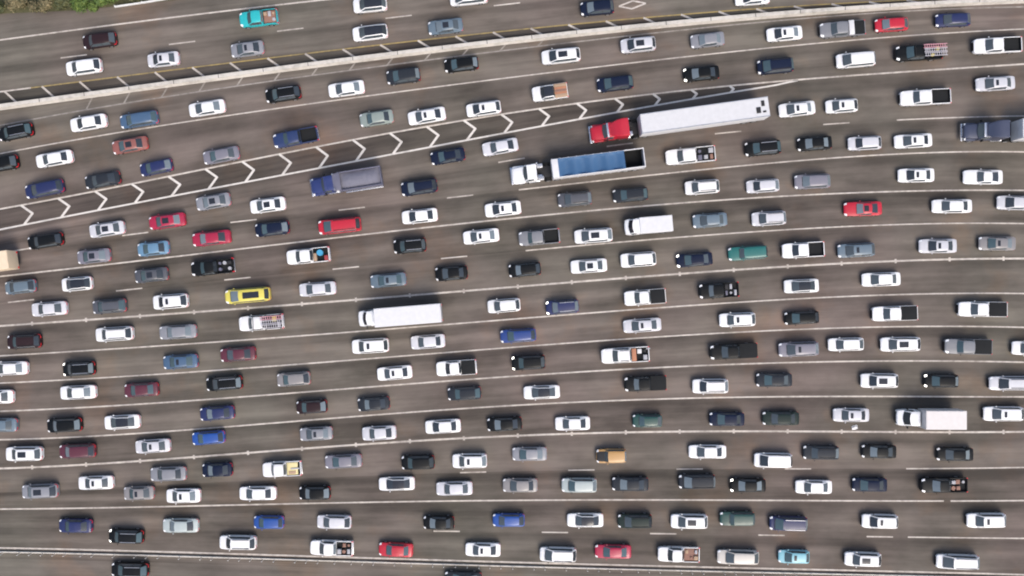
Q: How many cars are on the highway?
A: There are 200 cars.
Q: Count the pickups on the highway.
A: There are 26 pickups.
